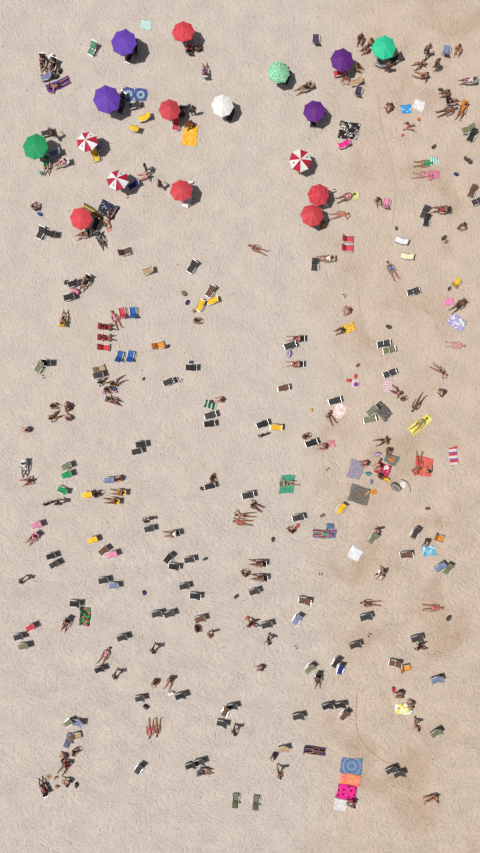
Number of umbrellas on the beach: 17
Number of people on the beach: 144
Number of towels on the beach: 42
